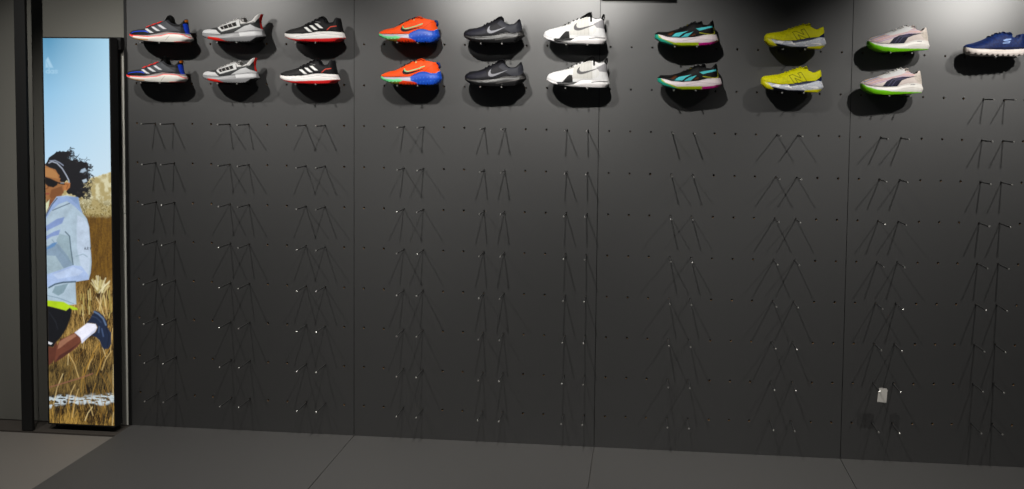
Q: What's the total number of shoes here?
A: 19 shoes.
